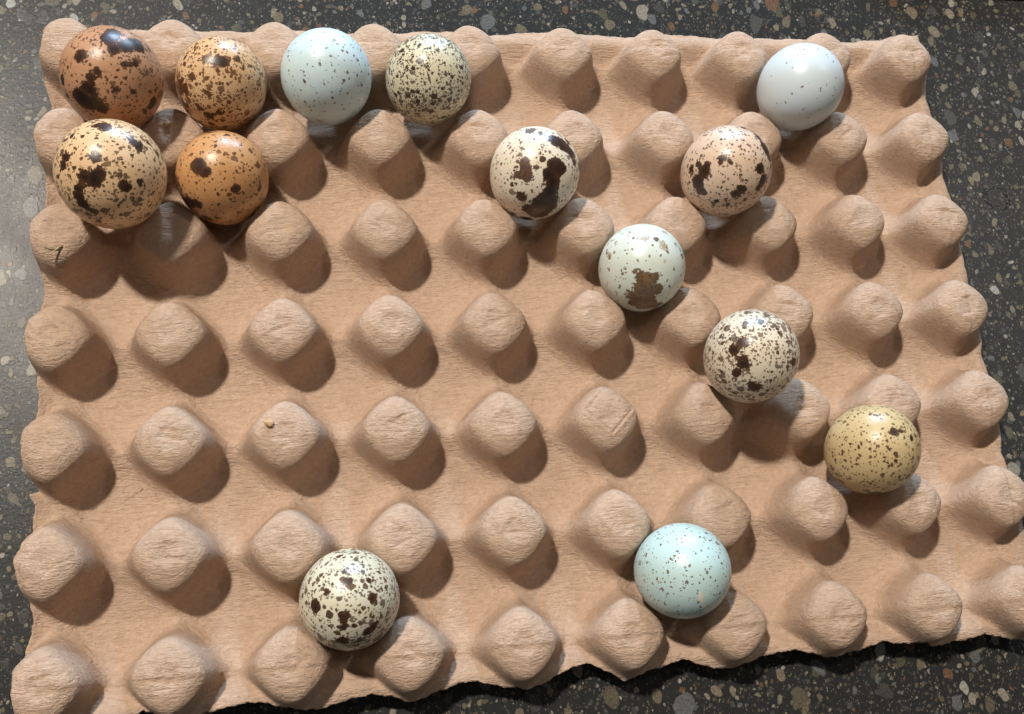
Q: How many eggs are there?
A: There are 14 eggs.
